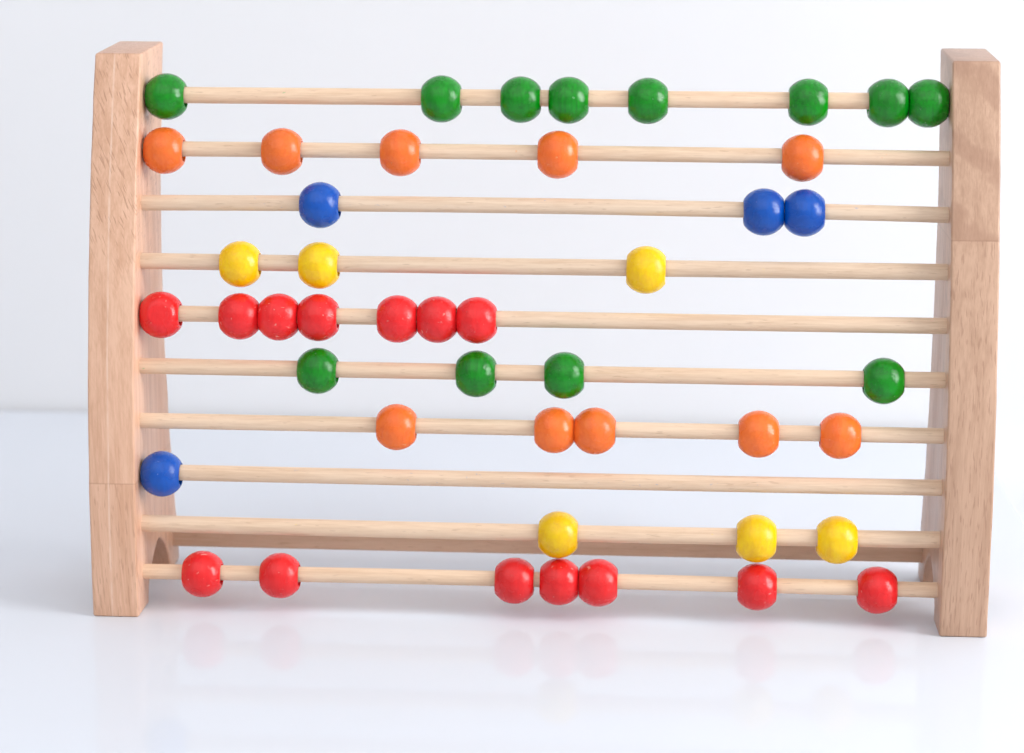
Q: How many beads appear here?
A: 46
